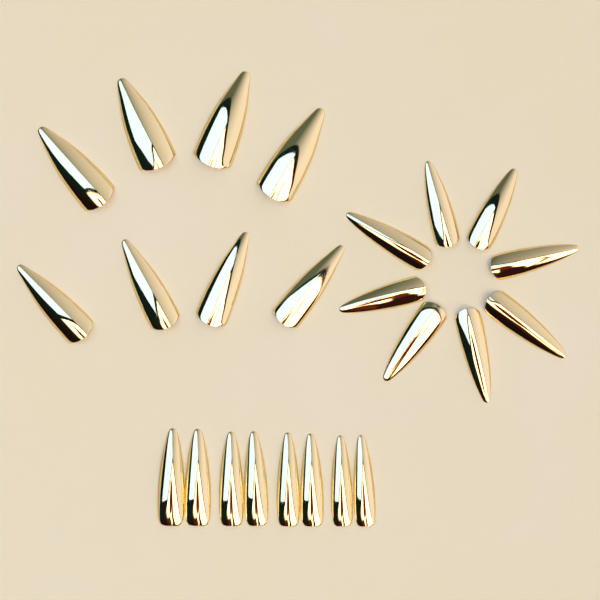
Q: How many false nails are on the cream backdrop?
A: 24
